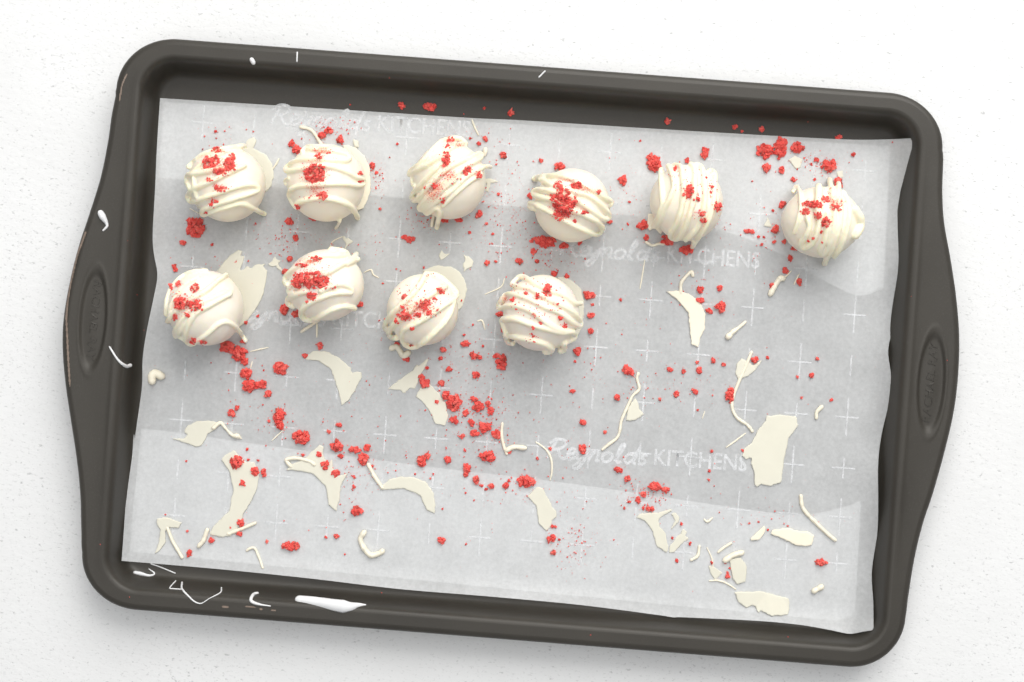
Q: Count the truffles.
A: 10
